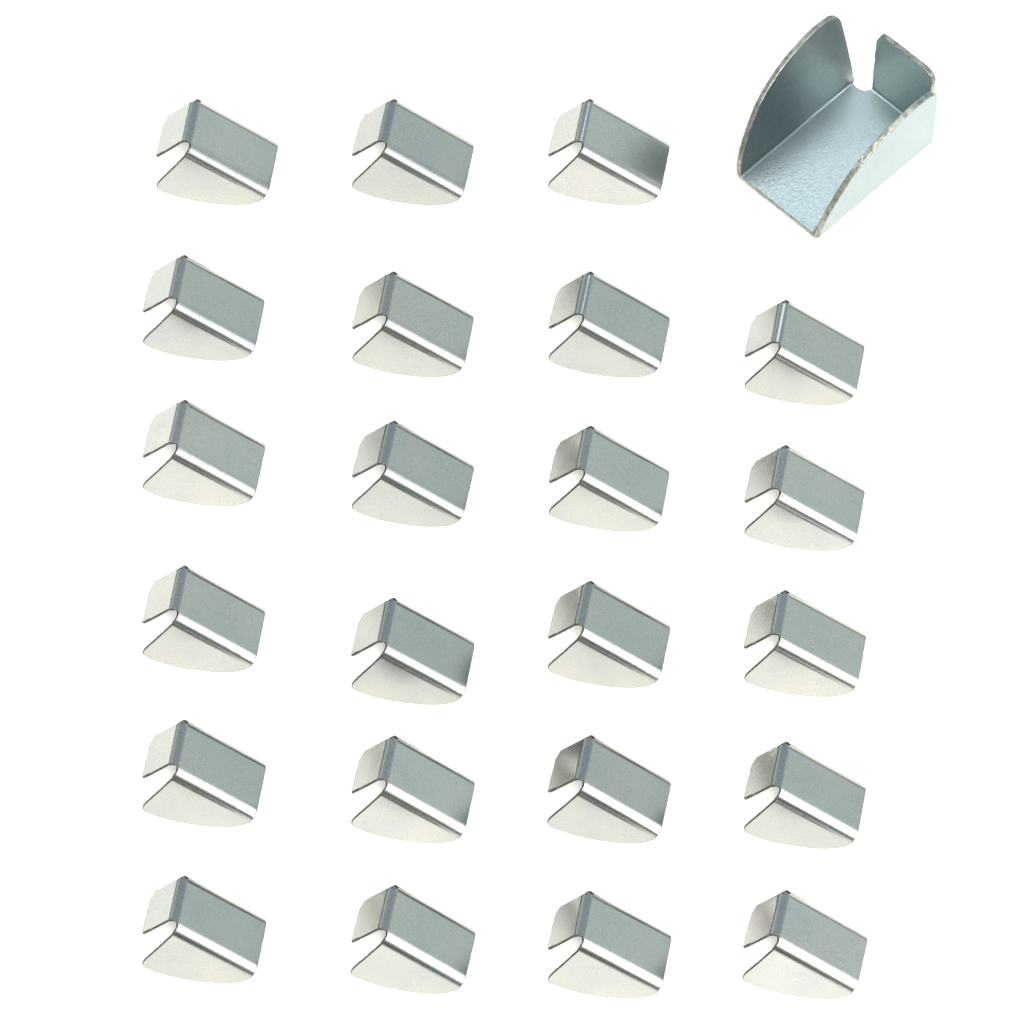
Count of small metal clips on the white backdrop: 23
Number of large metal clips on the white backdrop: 1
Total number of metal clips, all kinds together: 24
